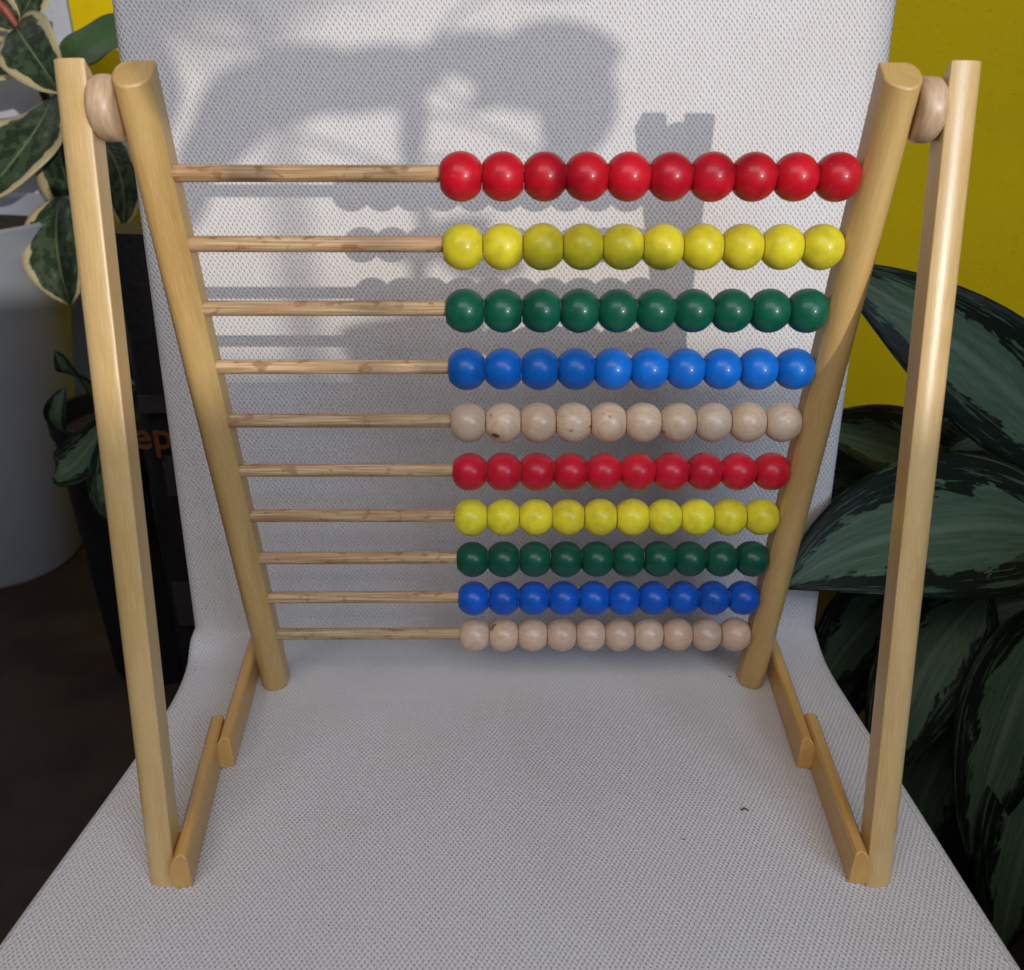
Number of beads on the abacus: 100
